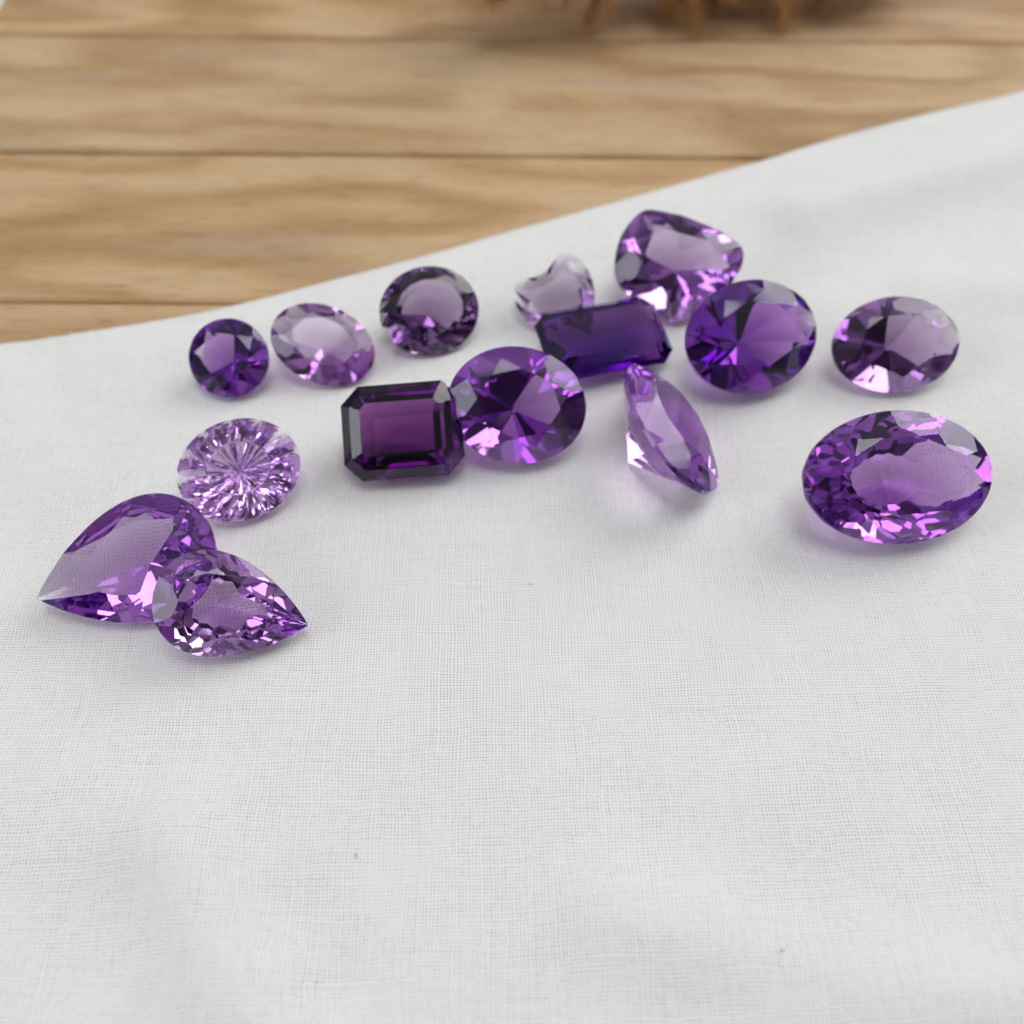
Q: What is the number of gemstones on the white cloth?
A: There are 15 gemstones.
